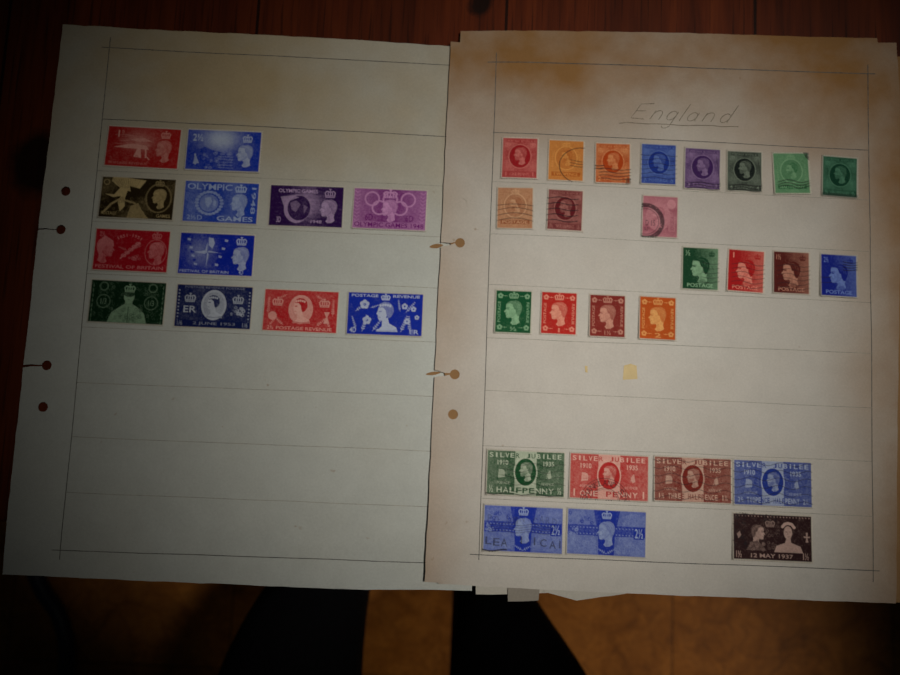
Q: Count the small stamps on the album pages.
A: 19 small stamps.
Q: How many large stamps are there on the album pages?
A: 19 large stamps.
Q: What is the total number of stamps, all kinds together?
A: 38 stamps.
